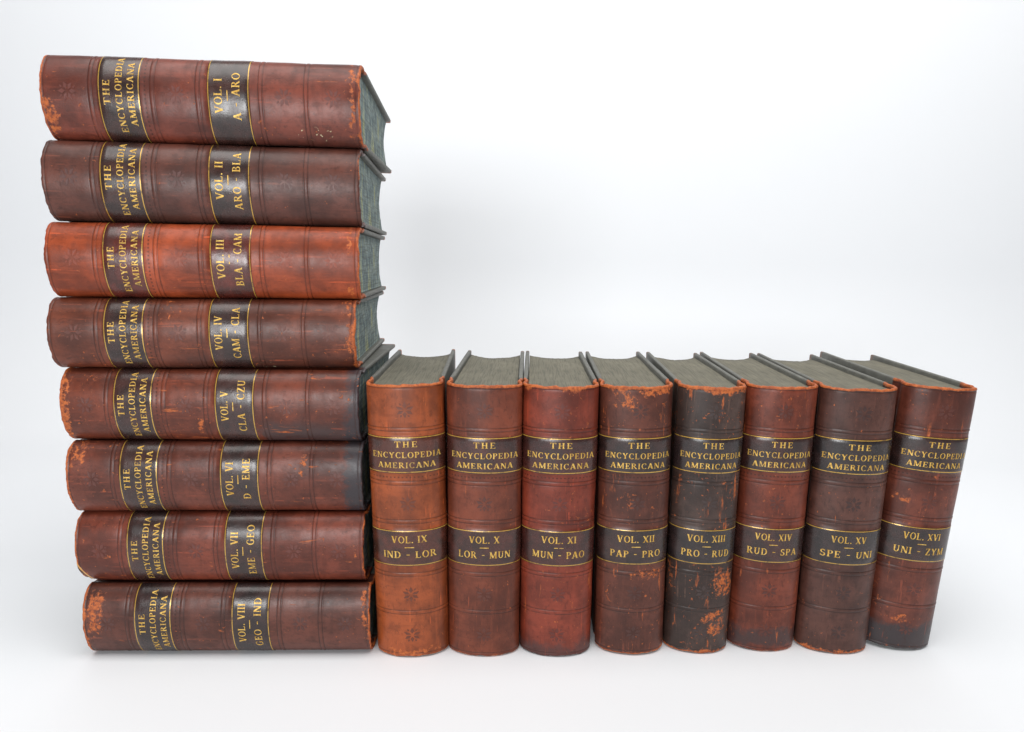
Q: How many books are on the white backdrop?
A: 16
